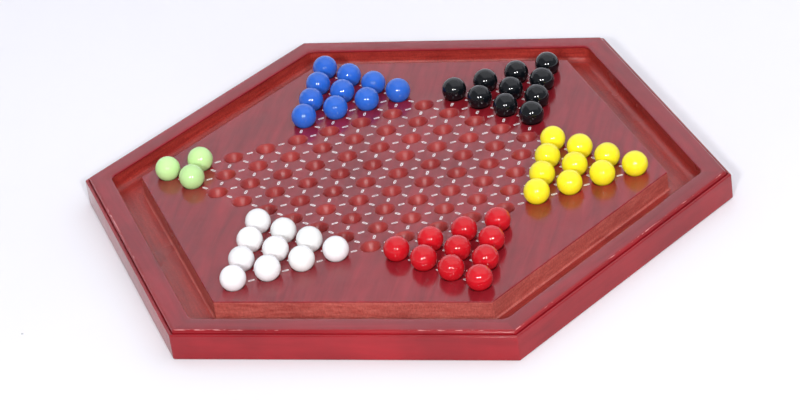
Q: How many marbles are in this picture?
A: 53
